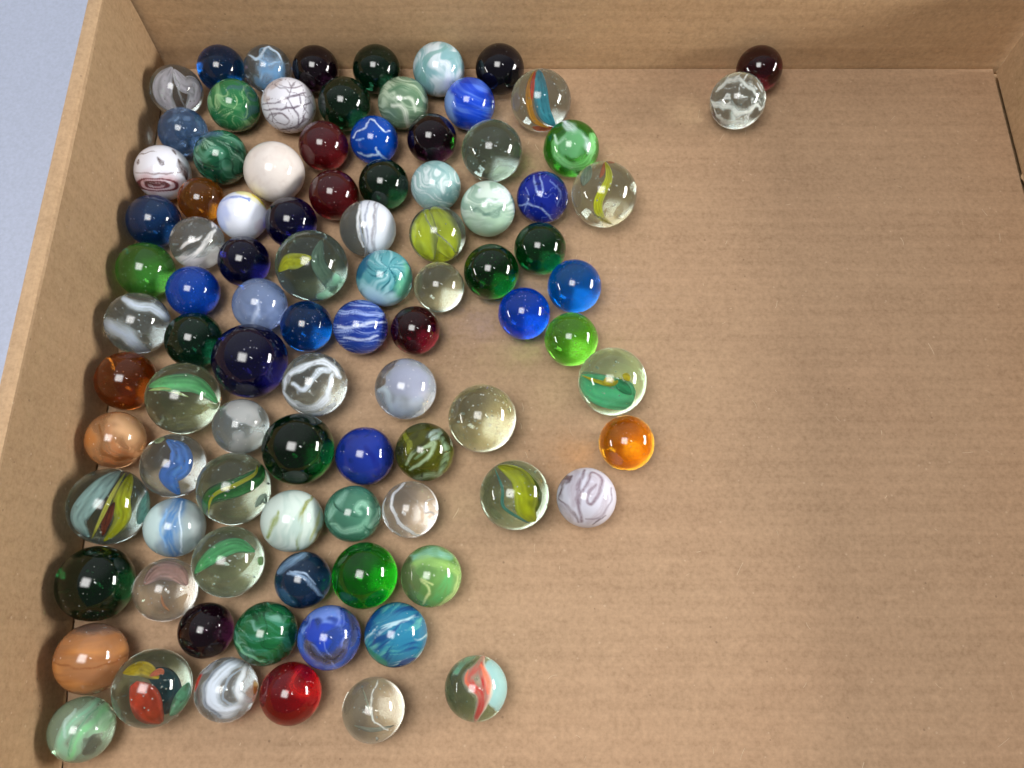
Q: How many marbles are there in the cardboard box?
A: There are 93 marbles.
